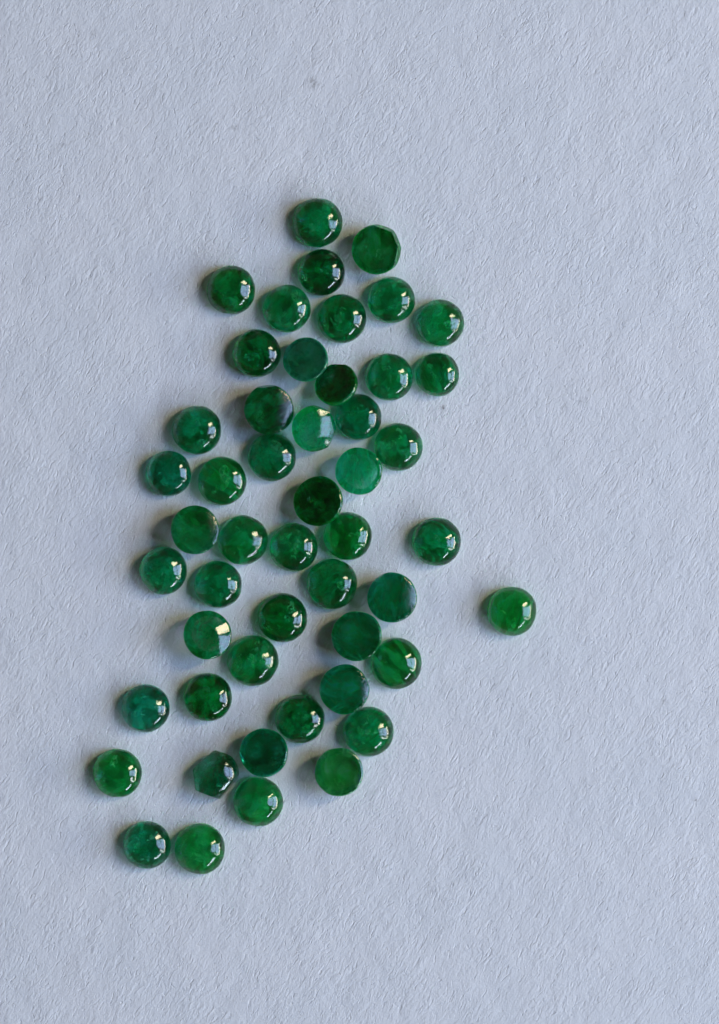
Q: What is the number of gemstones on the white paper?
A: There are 50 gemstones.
